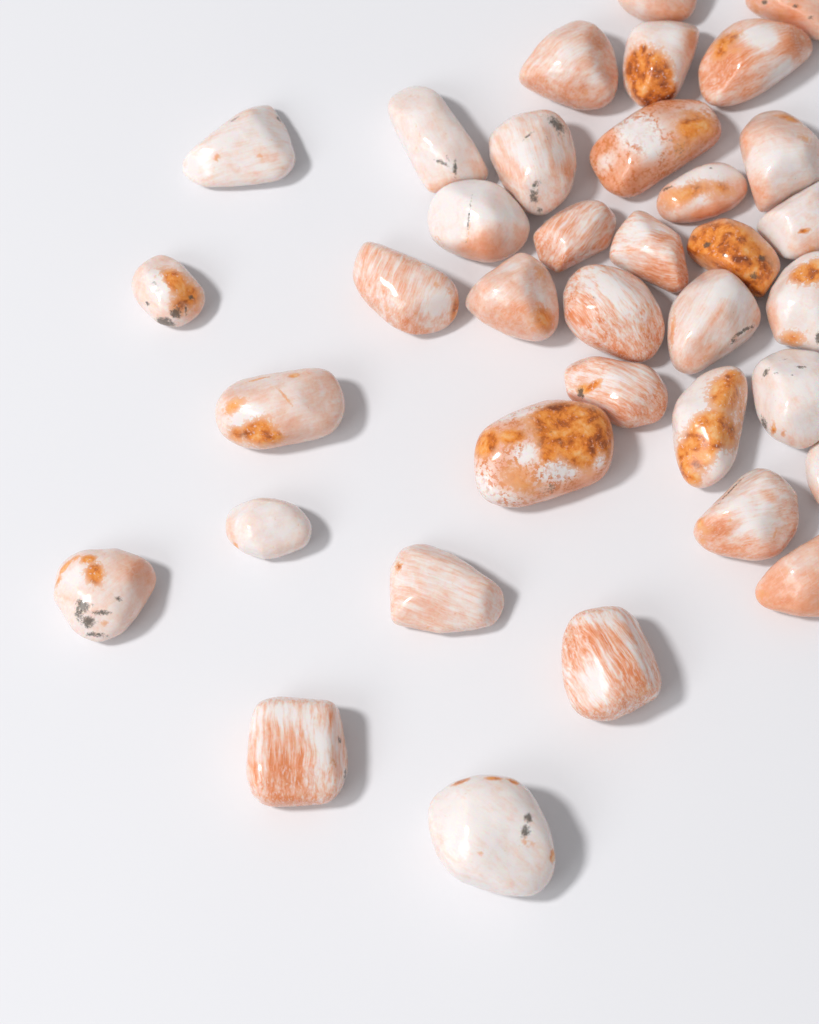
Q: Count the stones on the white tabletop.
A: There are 36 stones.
